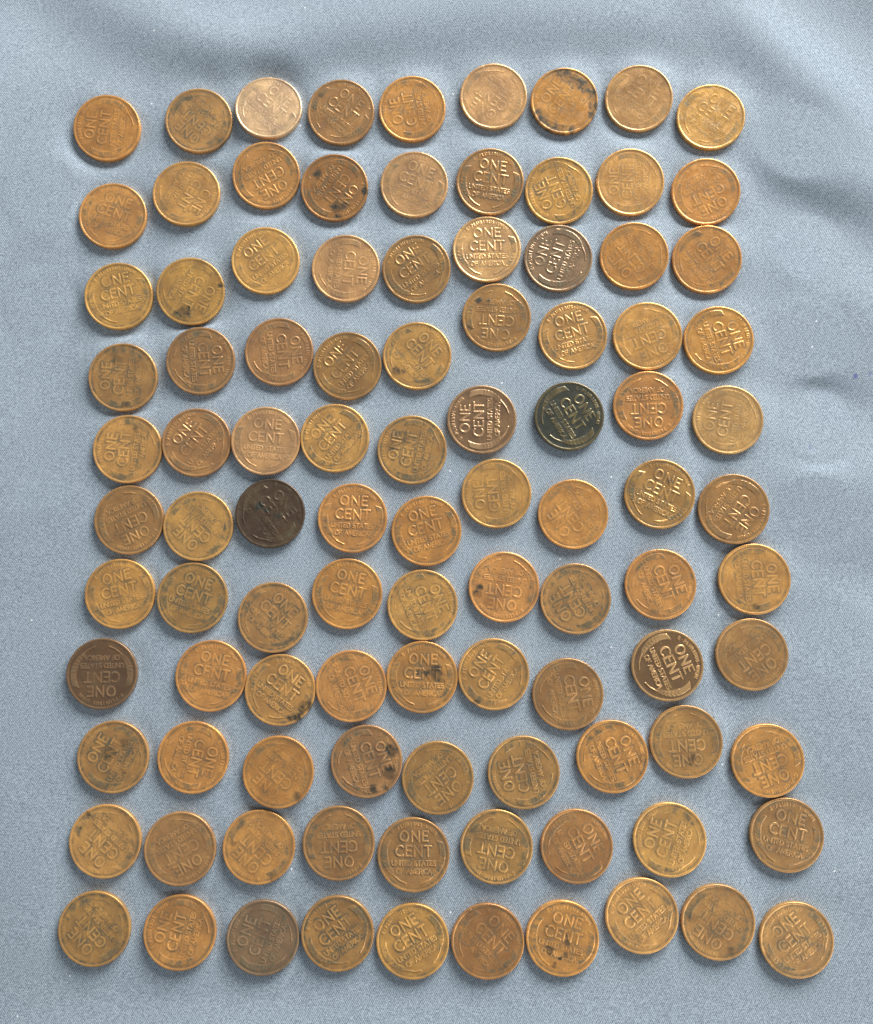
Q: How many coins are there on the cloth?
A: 100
